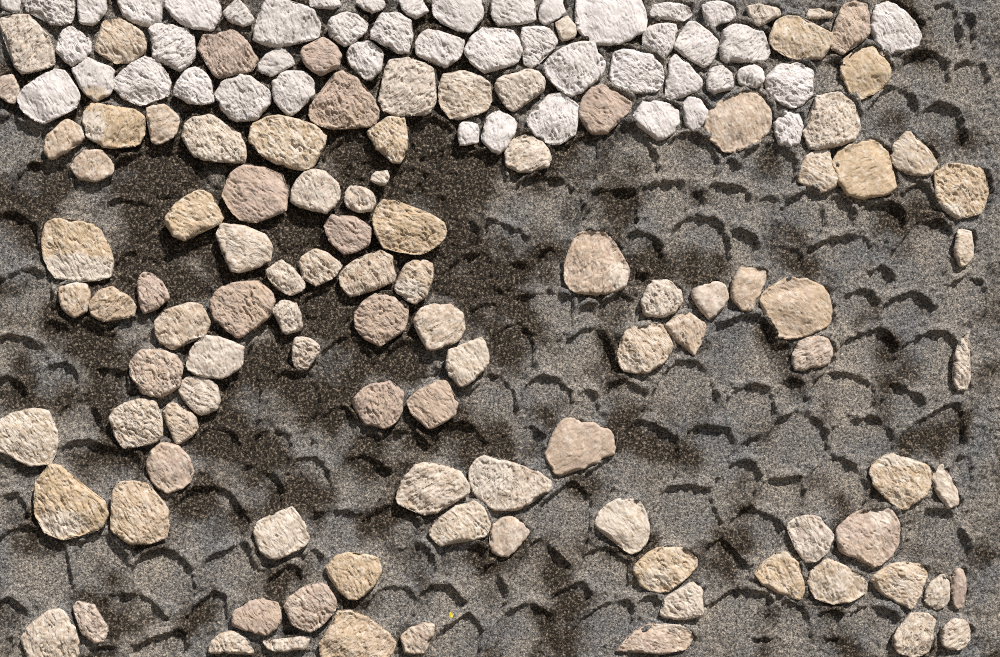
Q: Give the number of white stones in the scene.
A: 47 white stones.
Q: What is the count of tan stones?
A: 104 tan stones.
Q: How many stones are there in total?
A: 151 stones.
